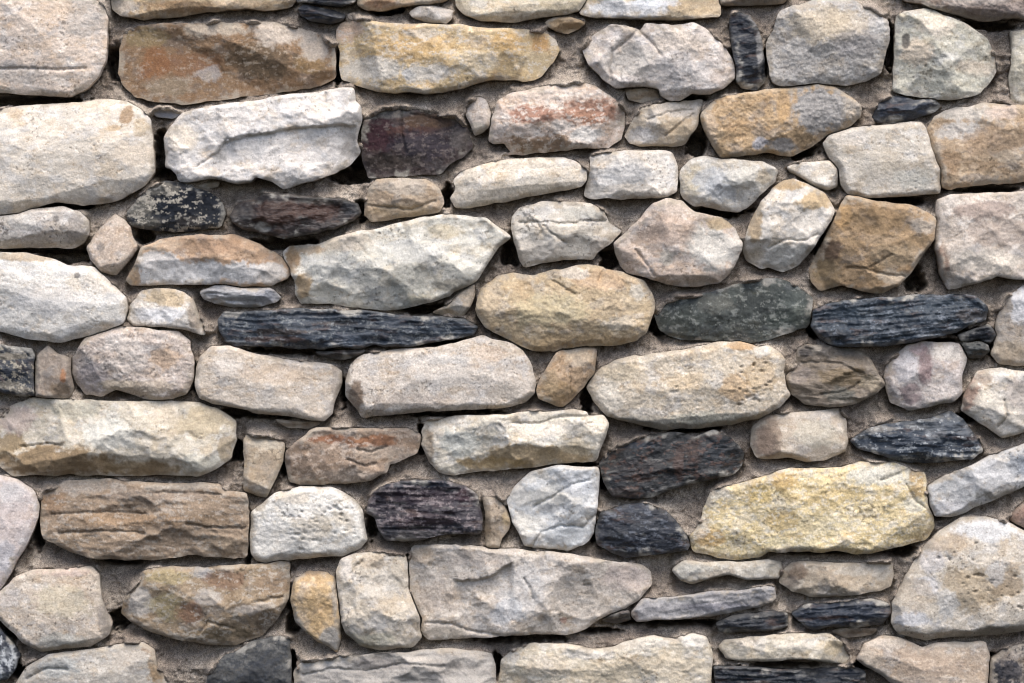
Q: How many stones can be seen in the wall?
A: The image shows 109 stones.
